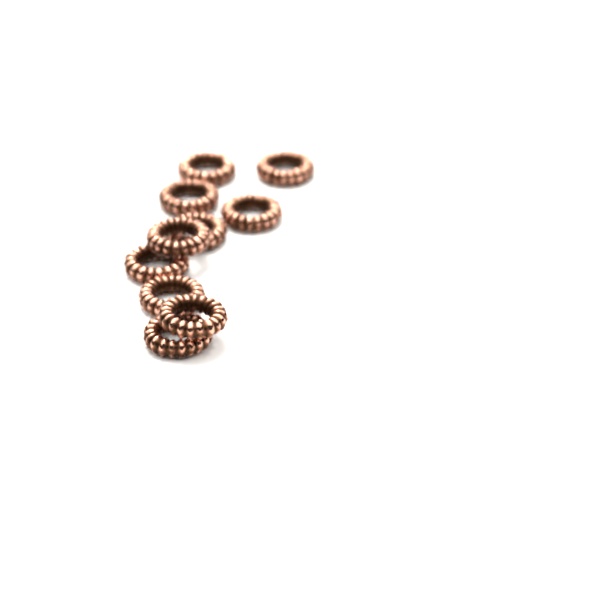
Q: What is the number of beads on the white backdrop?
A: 10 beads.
